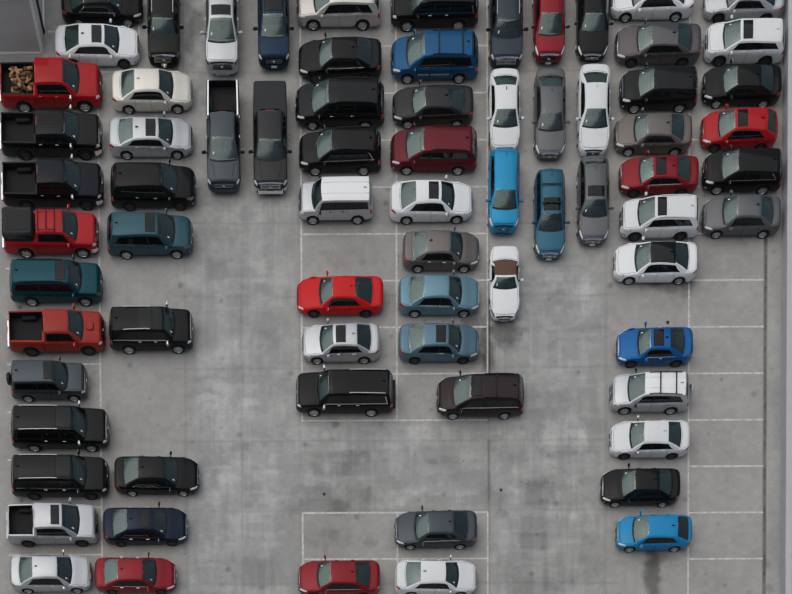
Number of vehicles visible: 74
